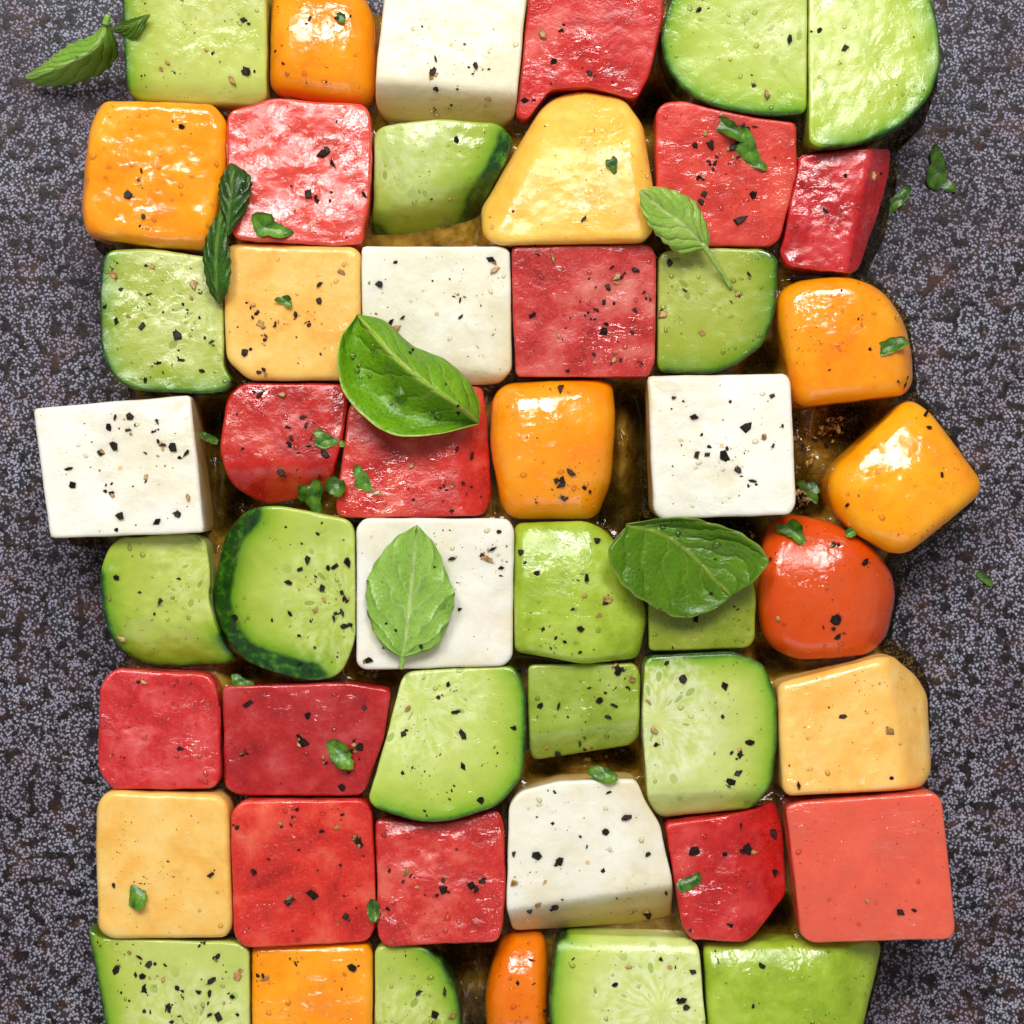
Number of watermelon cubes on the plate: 13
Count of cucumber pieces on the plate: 13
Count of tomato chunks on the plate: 8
